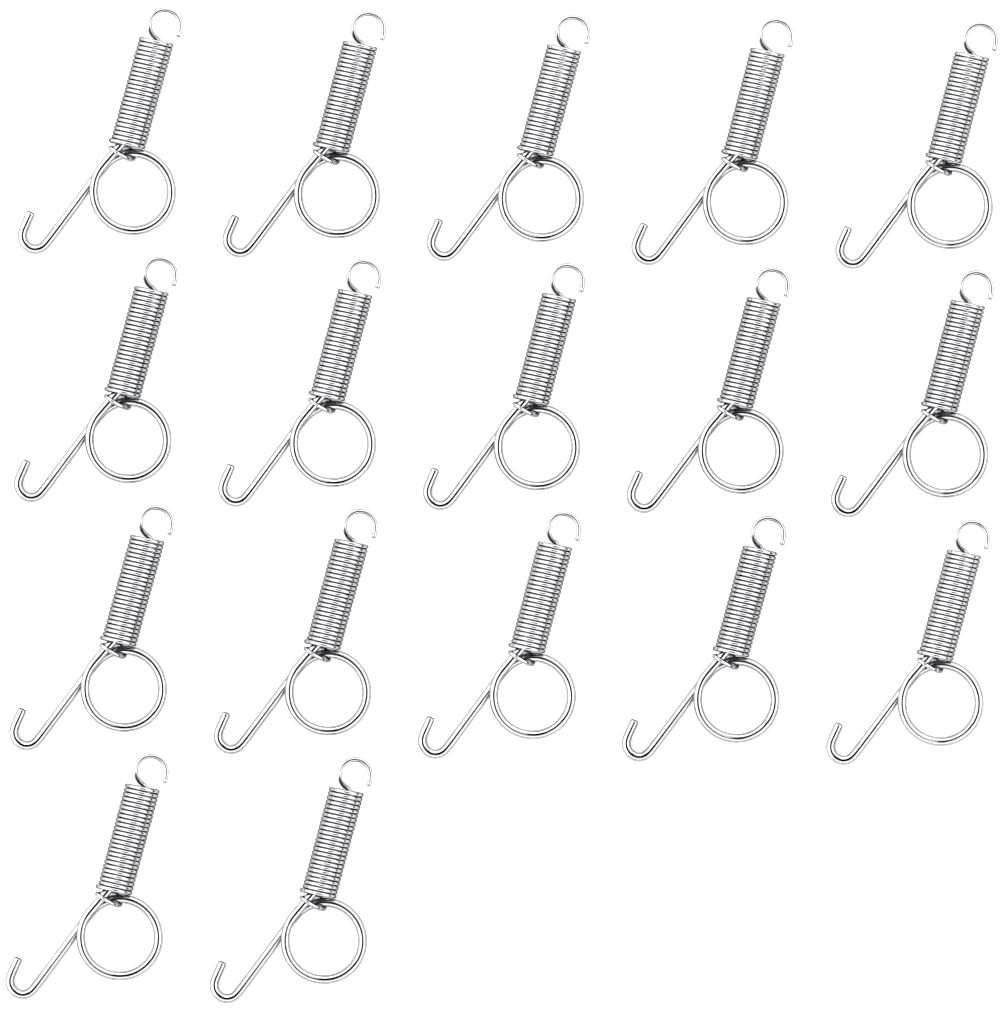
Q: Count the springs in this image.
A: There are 17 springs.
